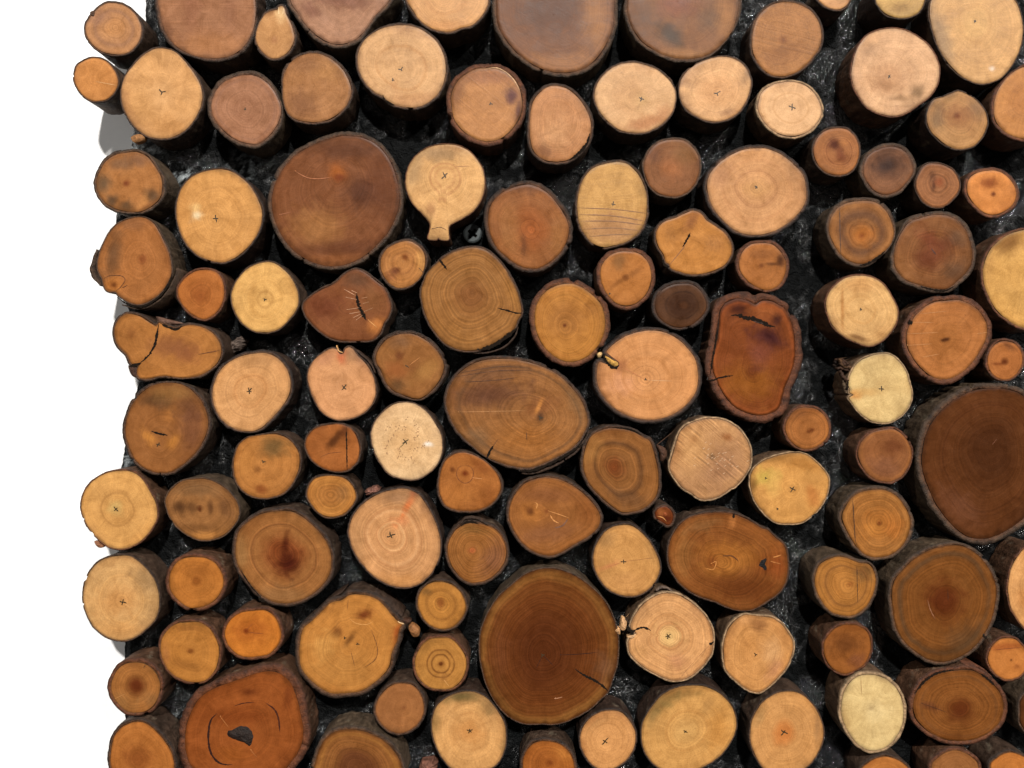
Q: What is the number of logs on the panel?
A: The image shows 114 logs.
